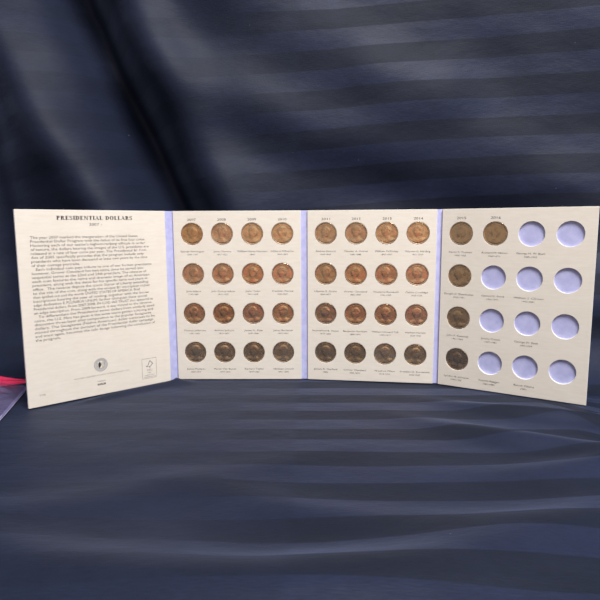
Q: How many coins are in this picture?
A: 37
